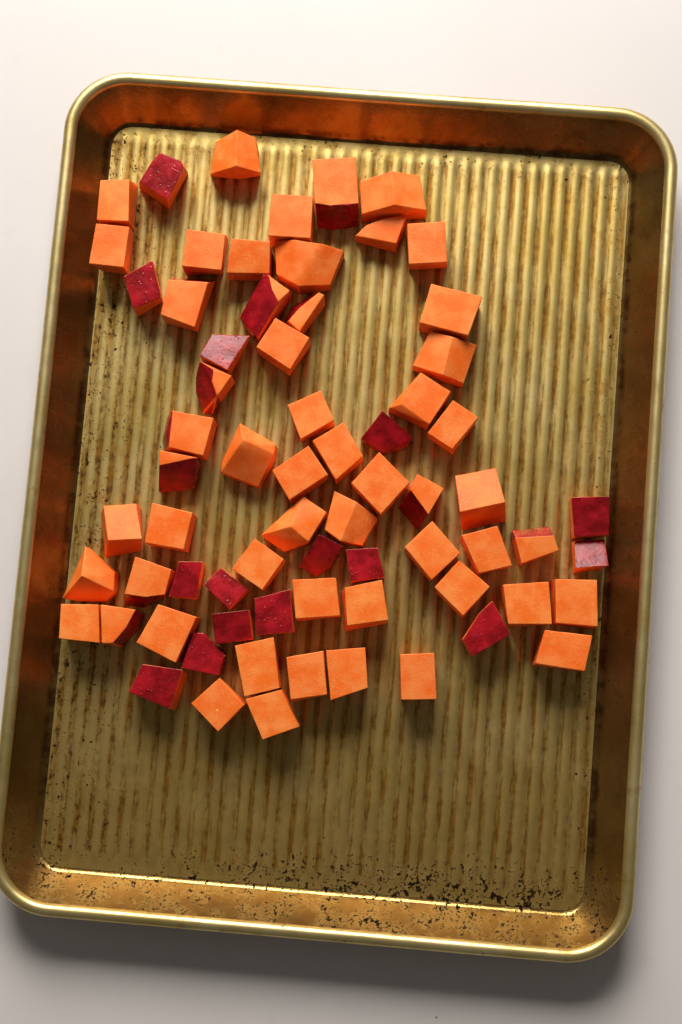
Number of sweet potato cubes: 69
